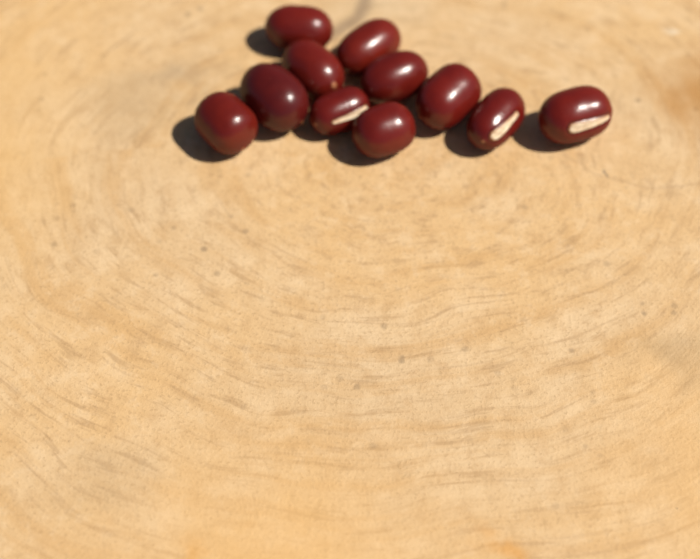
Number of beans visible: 11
